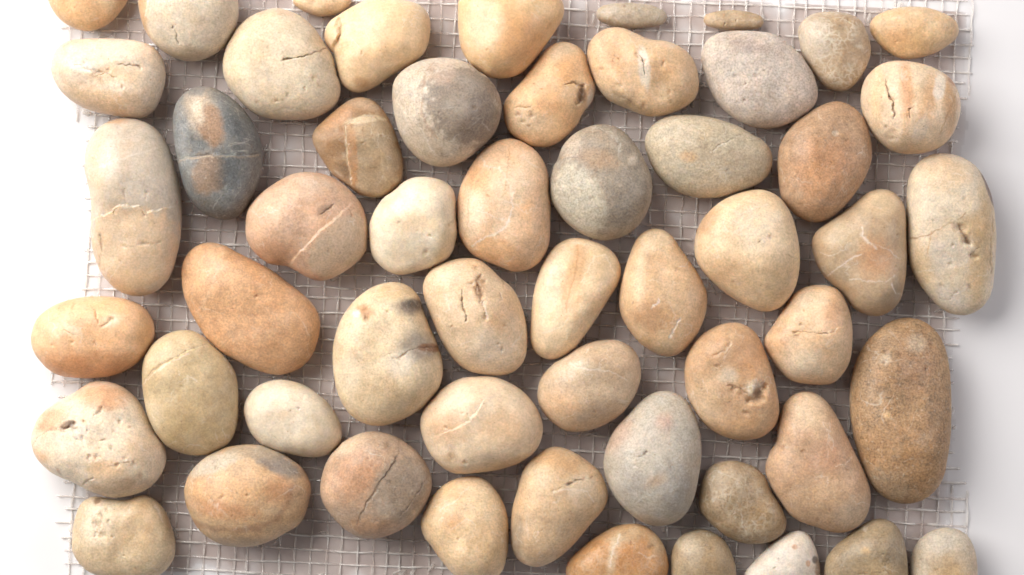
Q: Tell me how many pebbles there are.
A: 55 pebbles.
